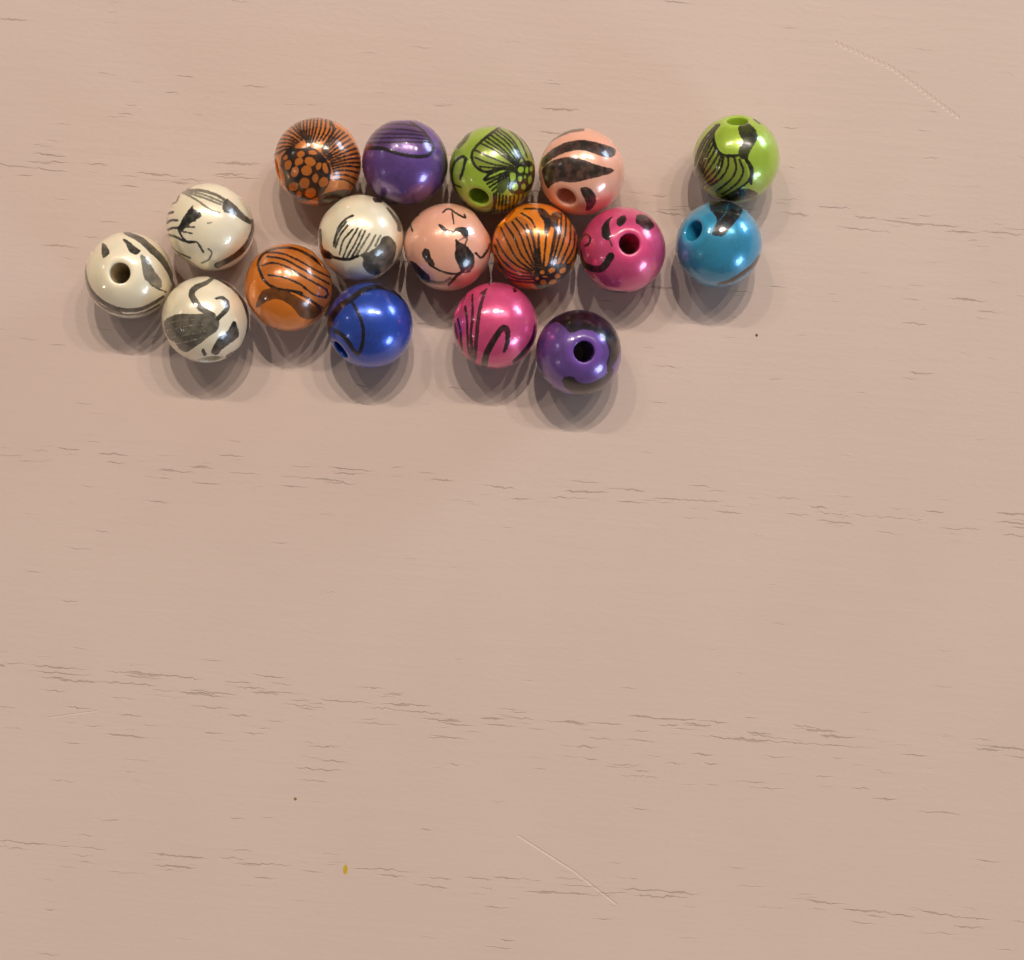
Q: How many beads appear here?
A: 17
